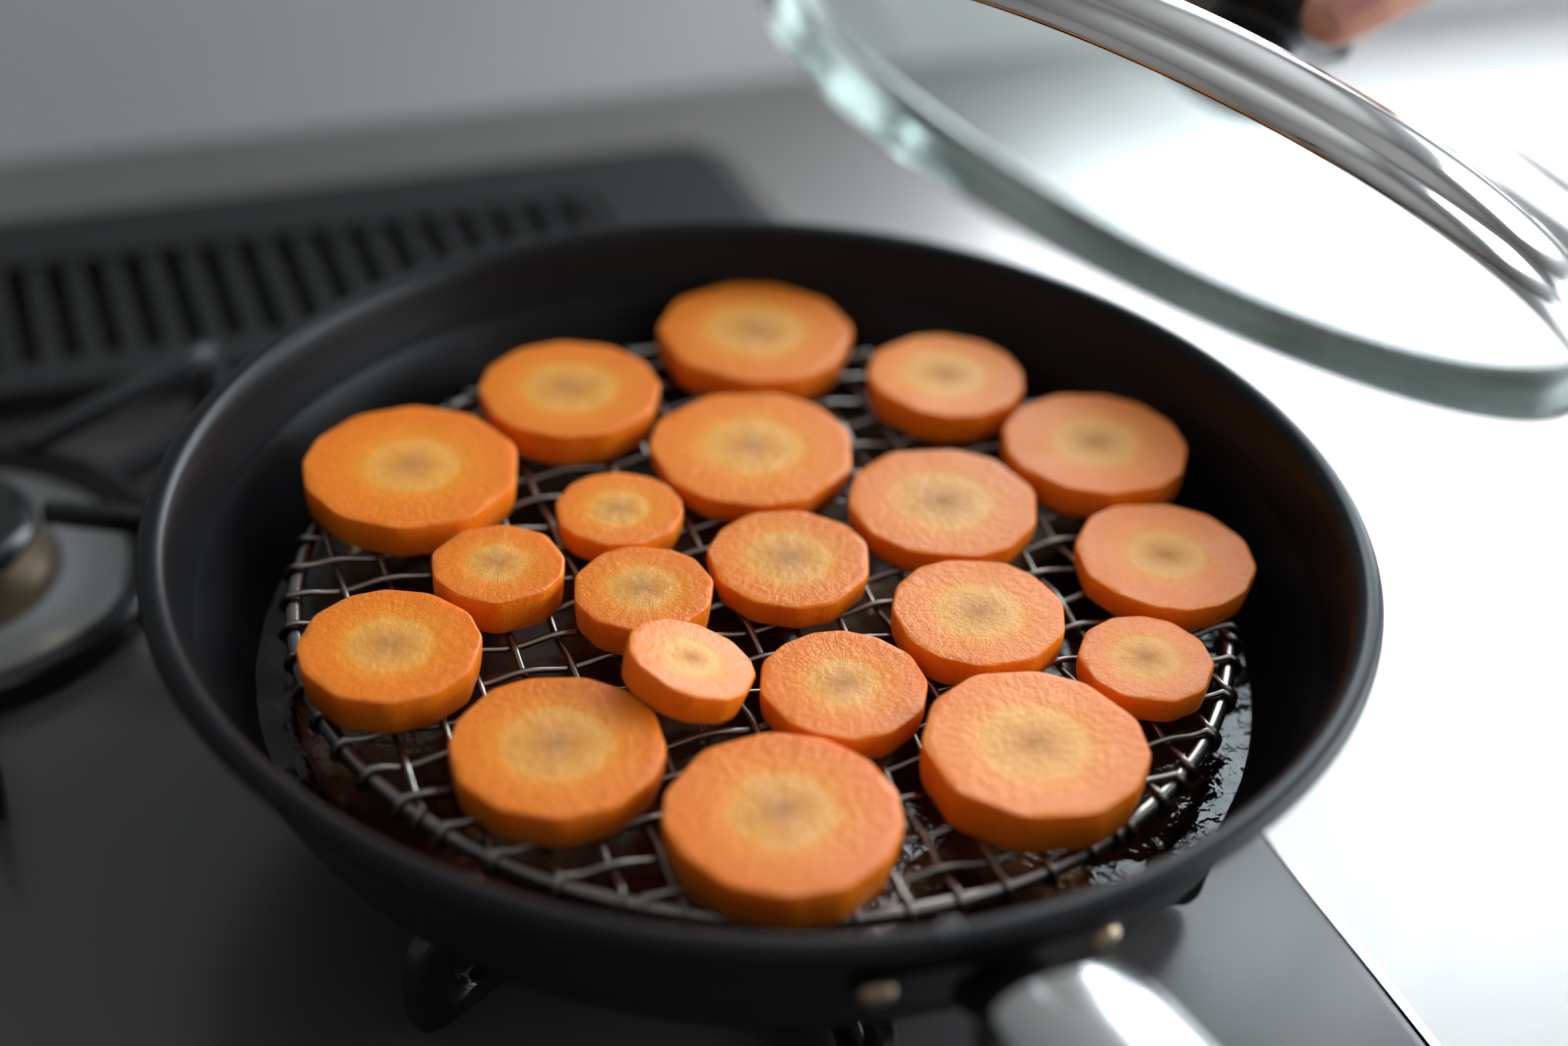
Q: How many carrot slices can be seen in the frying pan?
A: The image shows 20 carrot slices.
